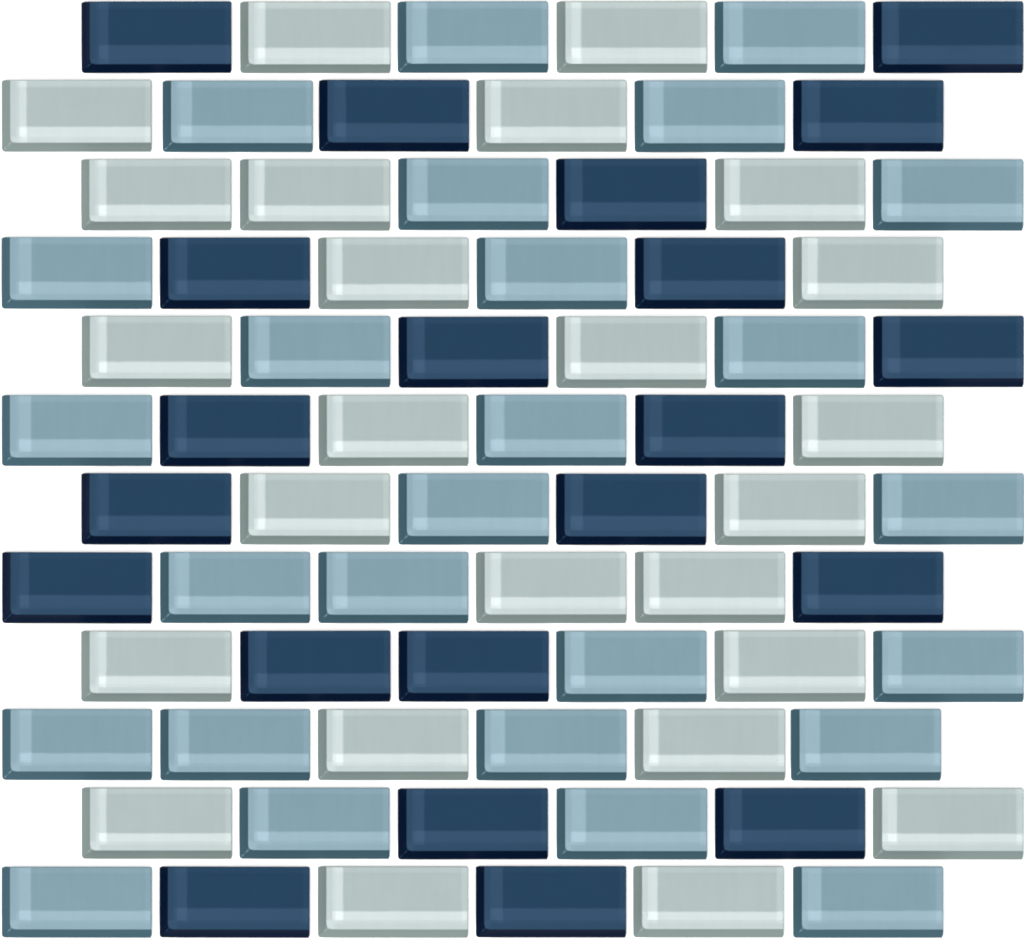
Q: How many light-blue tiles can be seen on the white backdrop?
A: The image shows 26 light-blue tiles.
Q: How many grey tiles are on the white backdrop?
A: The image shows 25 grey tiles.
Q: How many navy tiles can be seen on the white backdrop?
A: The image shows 21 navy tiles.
